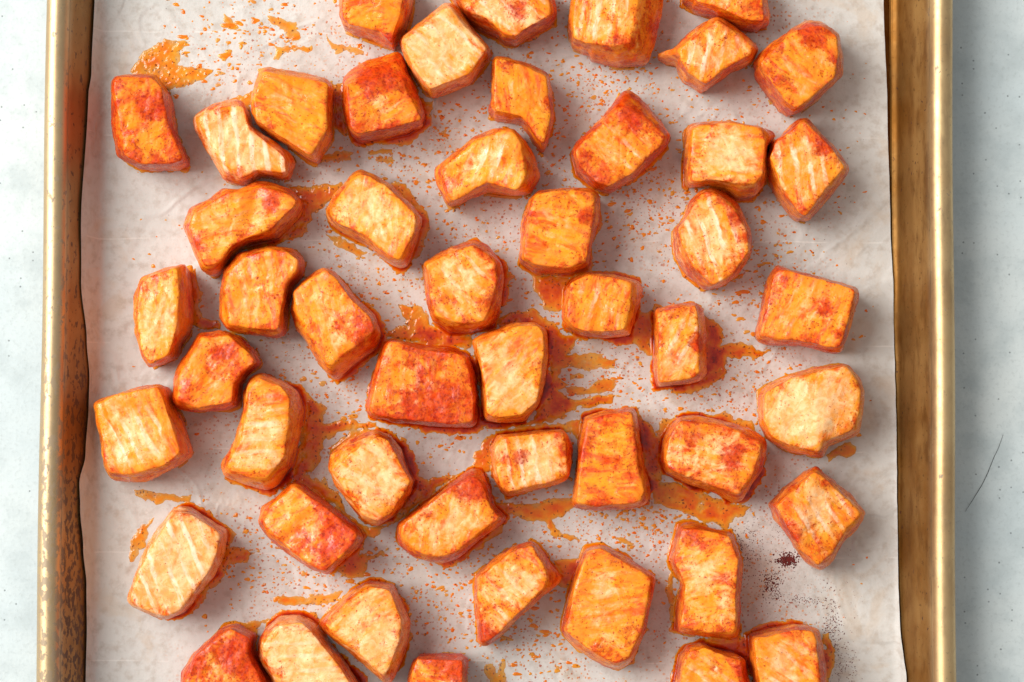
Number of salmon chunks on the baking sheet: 50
